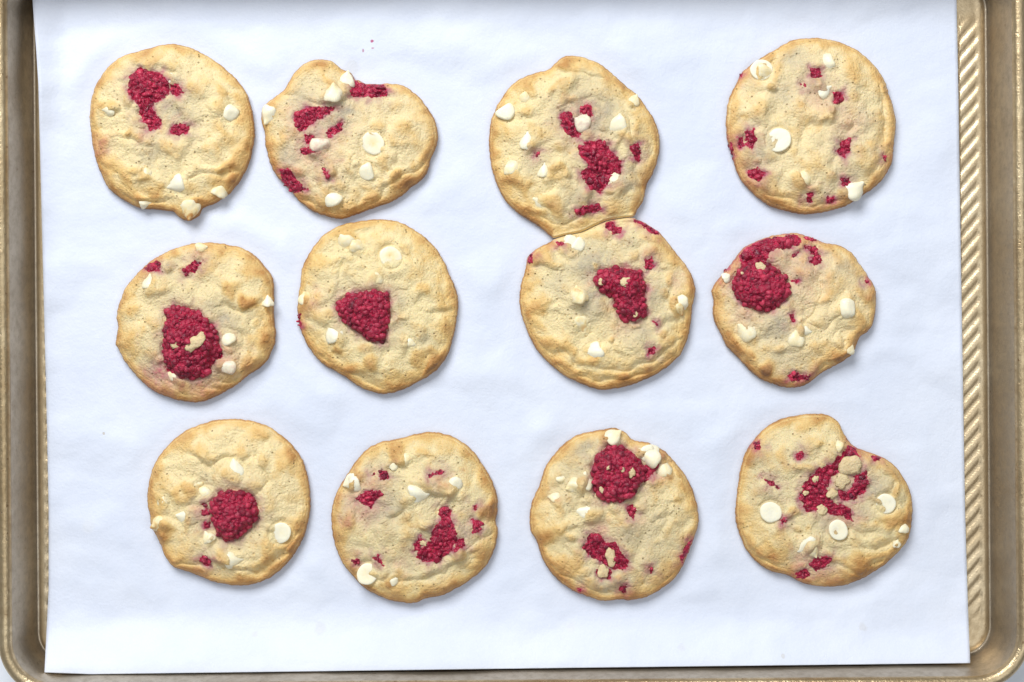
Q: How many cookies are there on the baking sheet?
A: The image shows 12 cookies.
